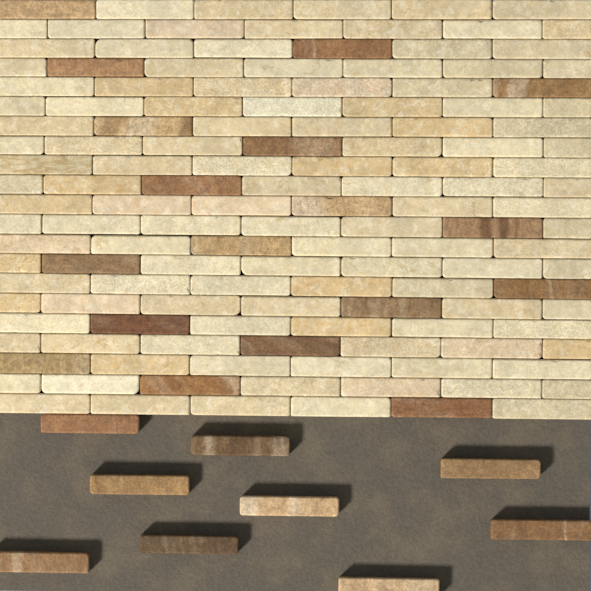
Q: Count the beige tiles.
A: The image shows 118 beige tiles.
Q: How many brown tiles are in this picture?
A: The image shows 27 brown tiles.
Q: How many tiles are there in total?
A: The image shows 145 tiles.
